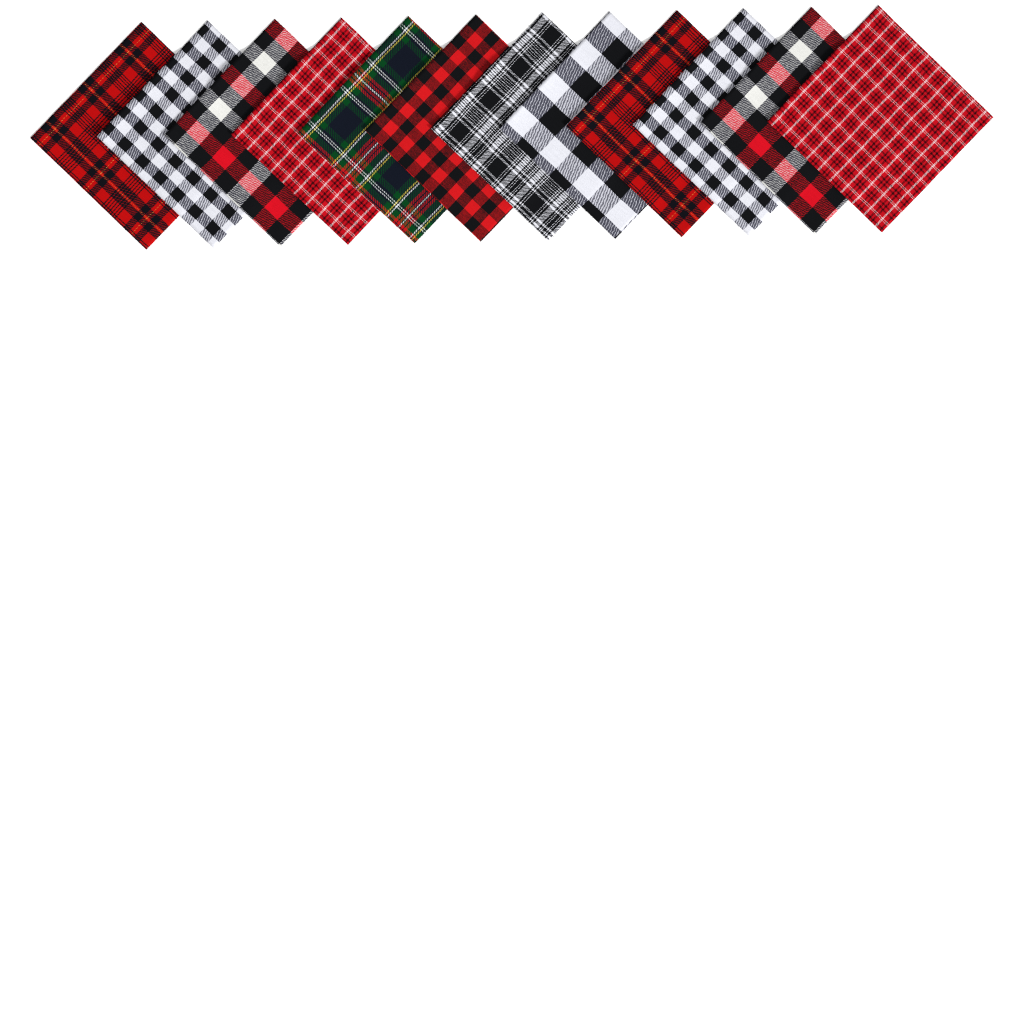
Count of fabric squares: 12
